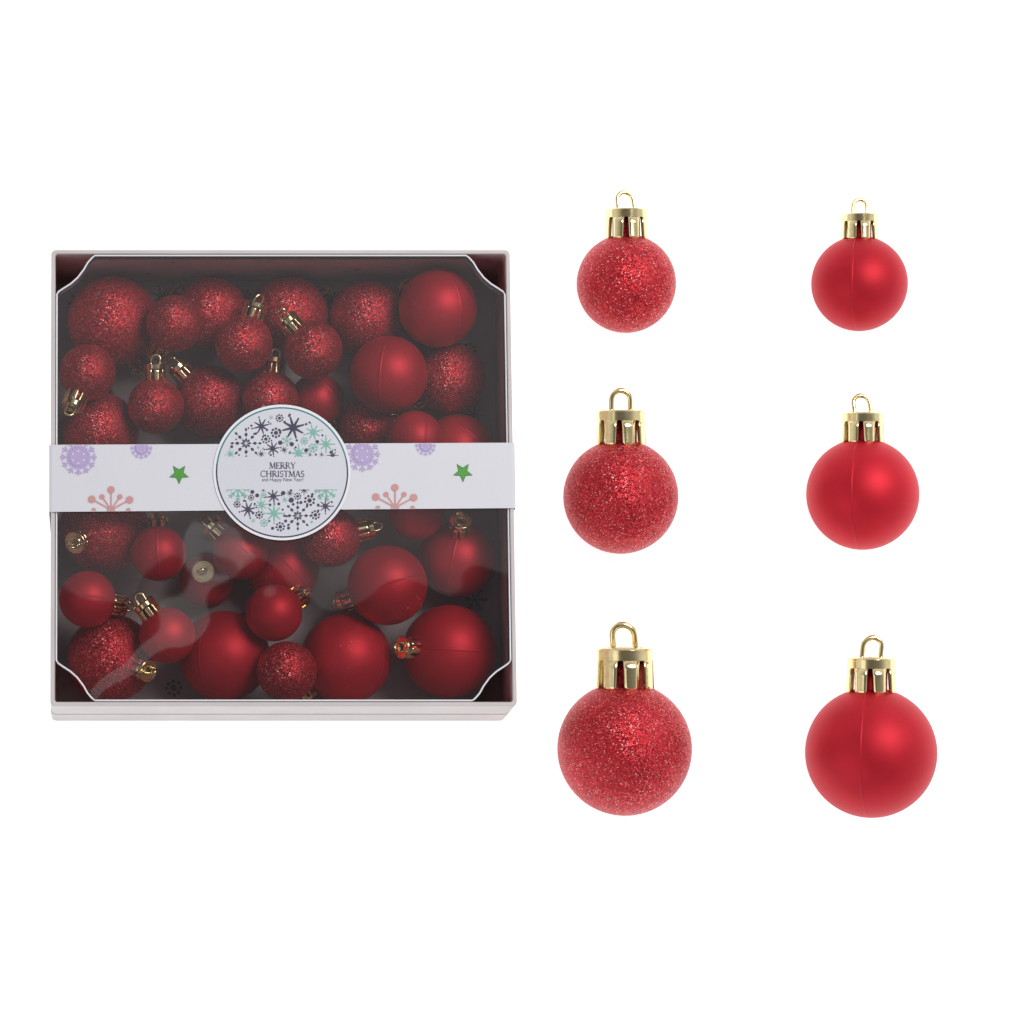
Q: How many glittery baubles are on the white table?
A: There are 21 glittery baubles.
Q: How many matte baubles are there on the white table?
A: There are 21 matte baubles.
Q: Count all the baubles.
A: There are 42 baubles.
